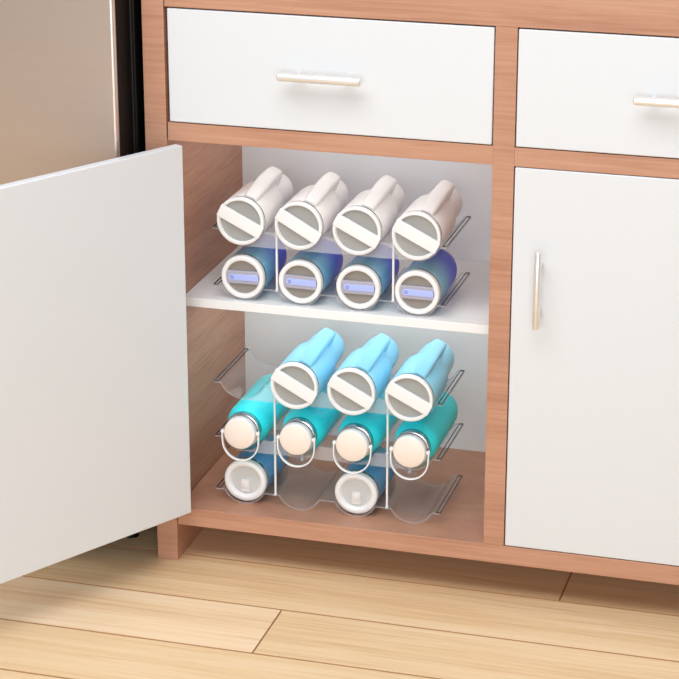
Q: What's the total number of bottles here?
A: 17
